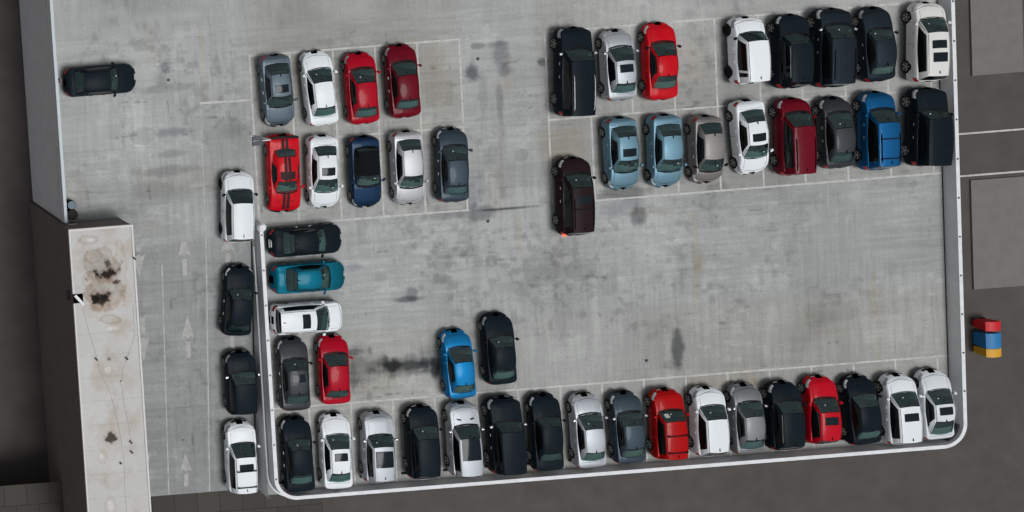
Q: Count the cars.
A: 55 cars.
